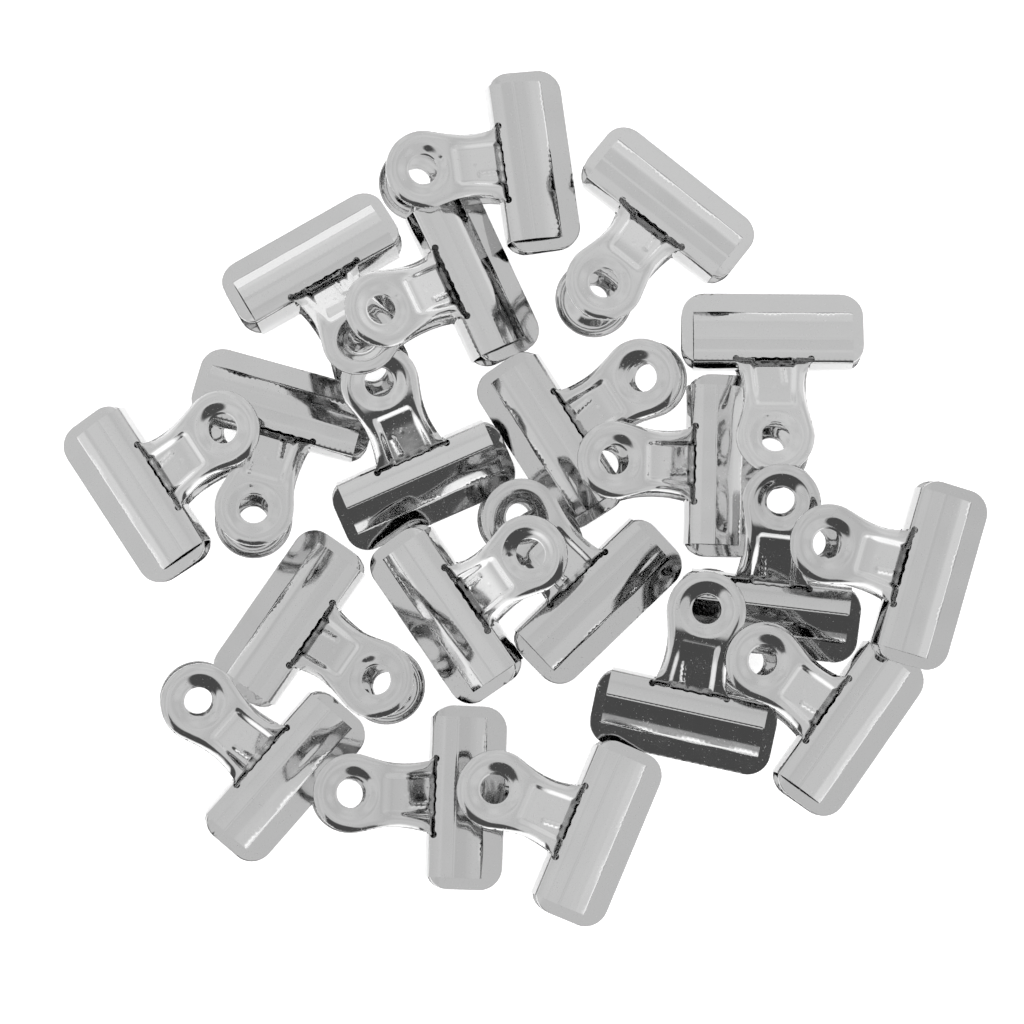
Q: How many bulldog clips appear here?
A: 20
